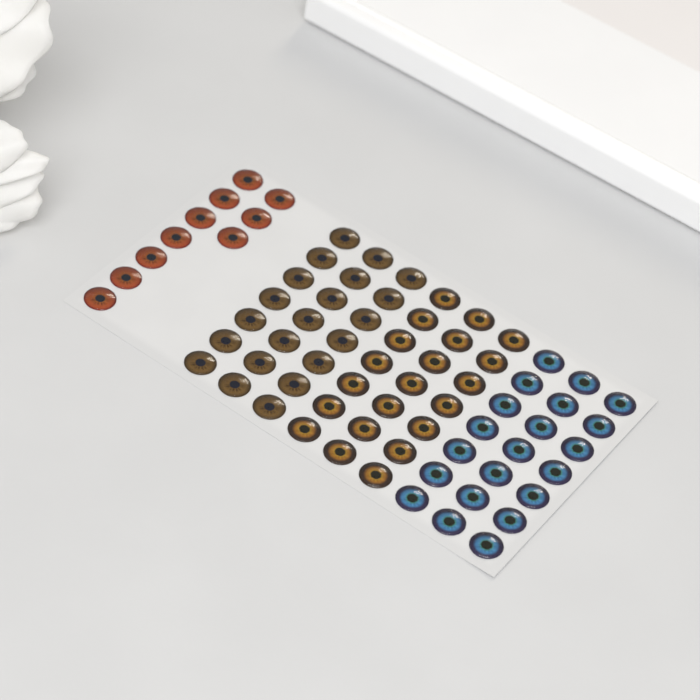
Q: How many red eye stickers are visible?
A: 10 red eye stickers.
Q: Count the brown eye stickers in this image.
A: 21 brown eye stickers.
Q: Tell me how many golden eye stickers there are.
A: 21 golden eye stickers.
